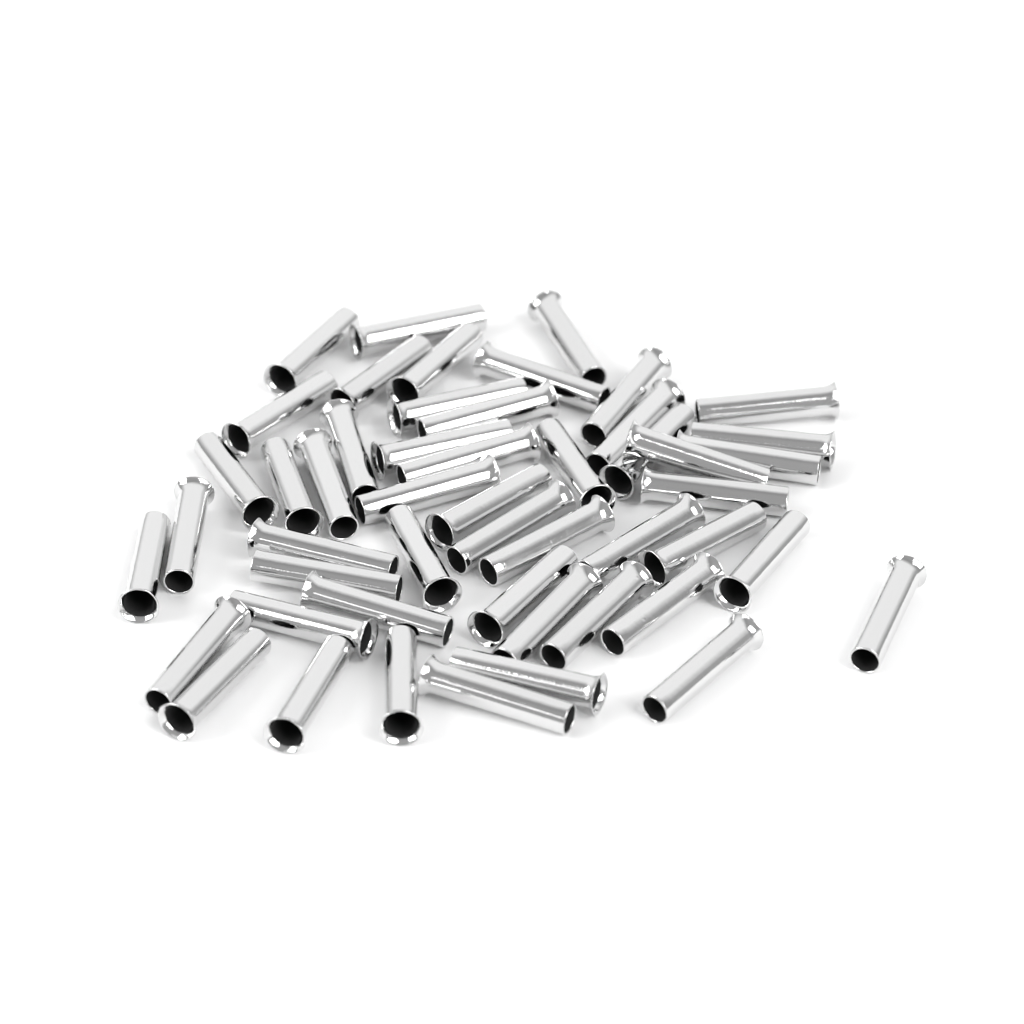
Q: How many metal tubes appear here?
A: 50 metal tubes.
